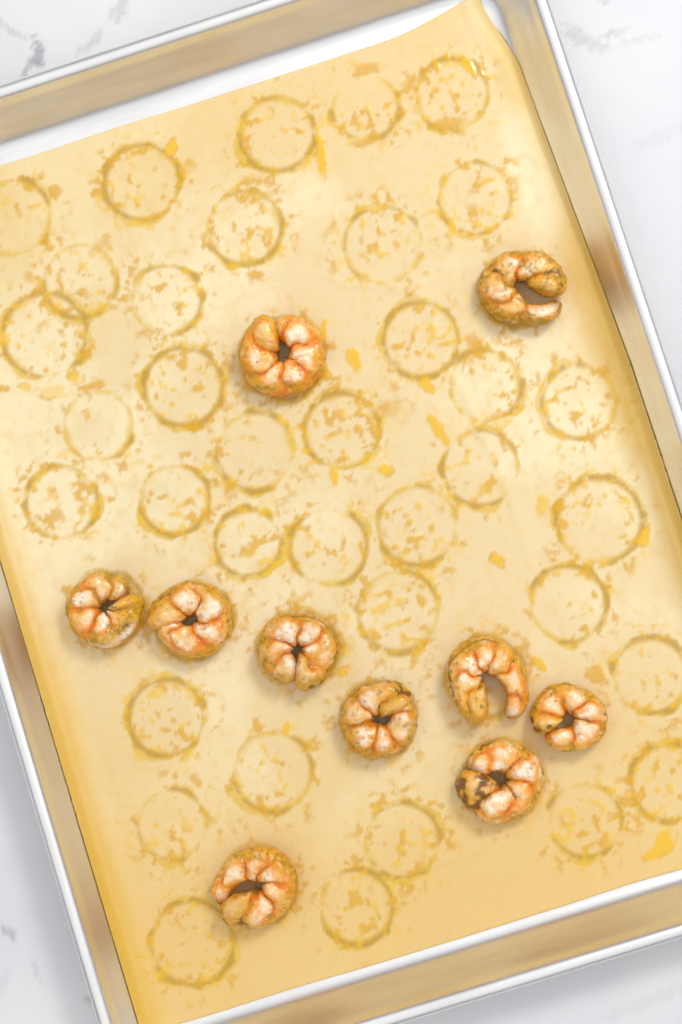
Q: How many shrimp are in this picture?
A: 10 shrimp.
